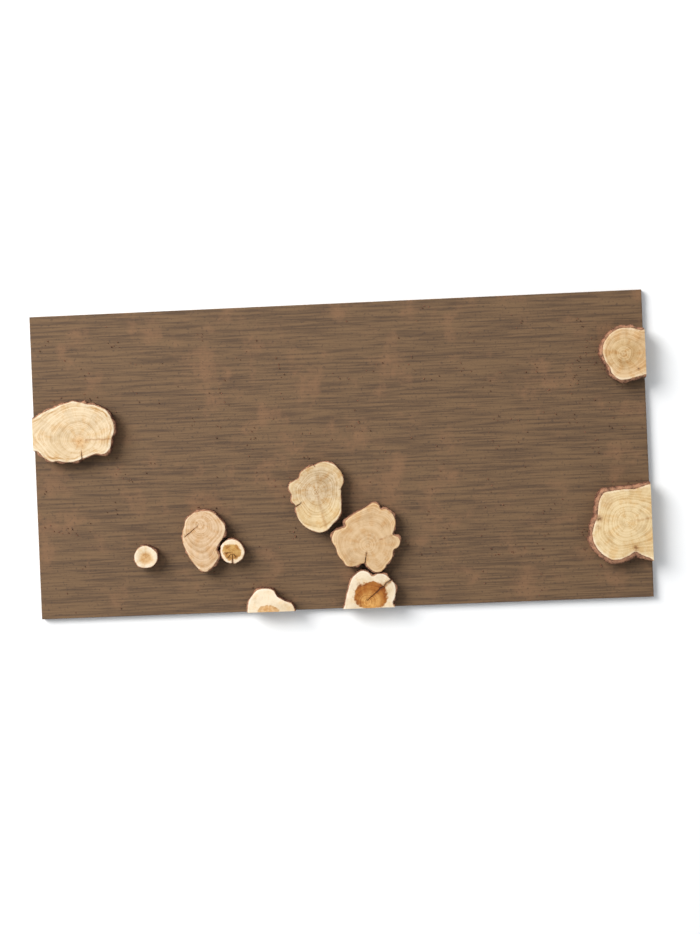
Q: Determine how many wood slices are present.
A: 10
